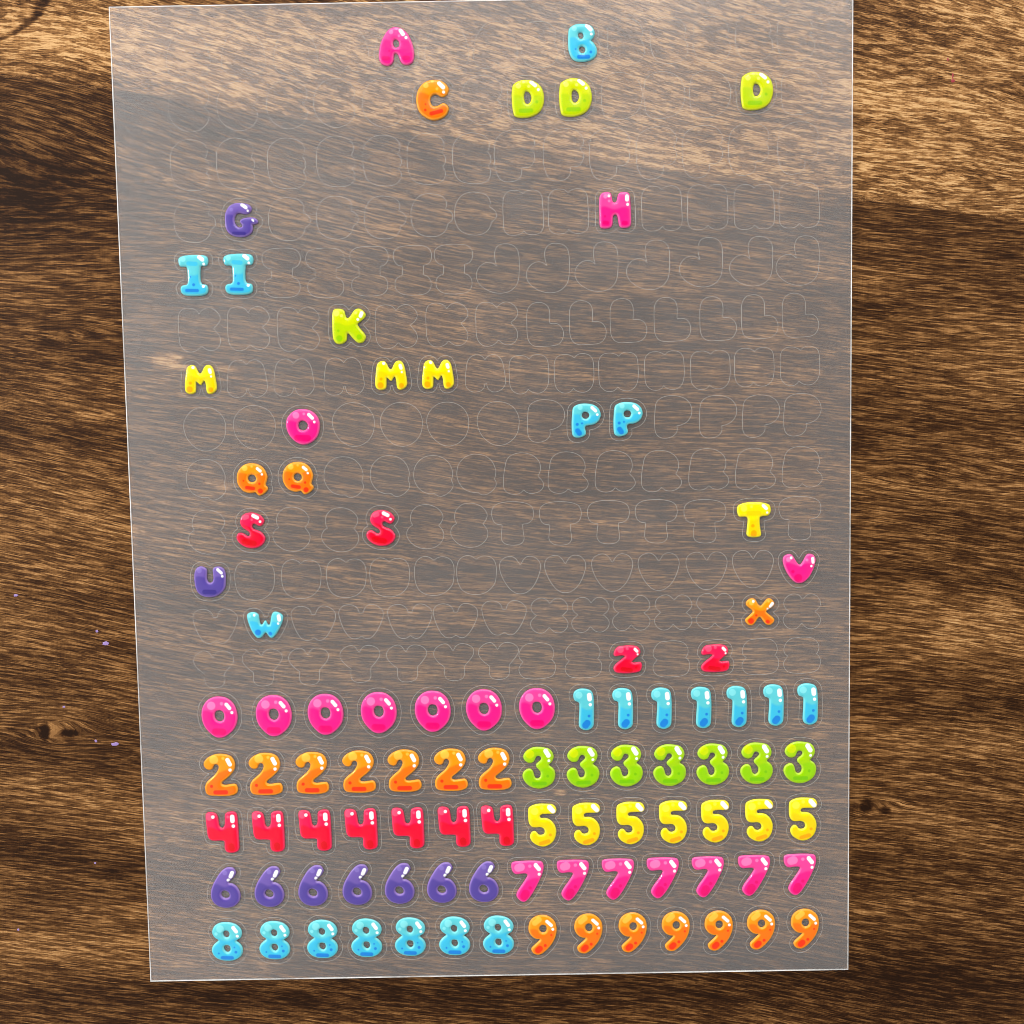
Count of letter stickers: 28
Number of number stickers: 70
